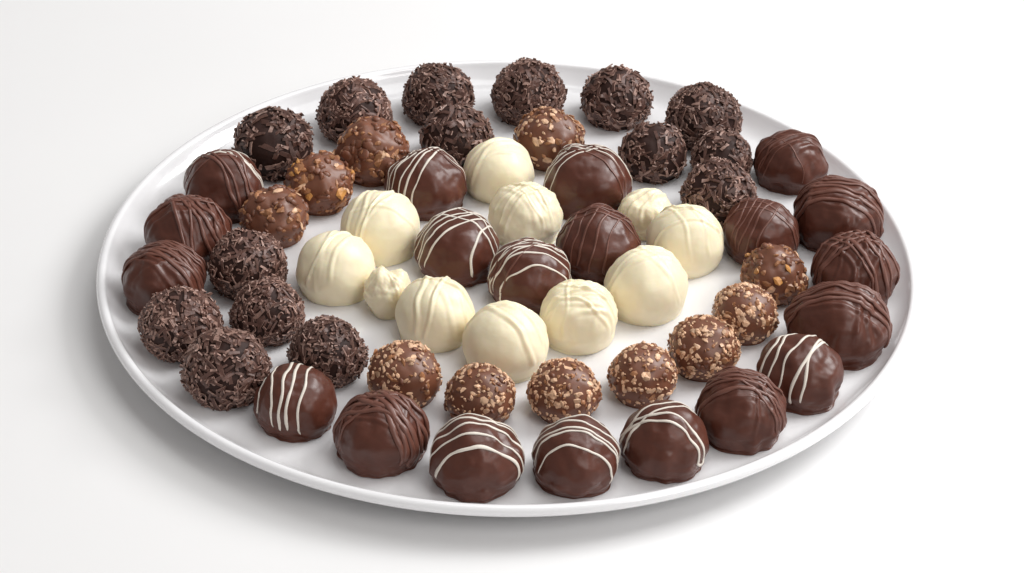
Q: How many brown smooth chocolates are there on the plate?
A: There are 20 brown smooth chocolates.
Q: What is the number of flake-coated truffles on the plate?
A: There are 15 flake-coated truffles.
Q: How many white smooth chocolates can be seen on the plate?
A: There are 11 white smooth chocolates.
